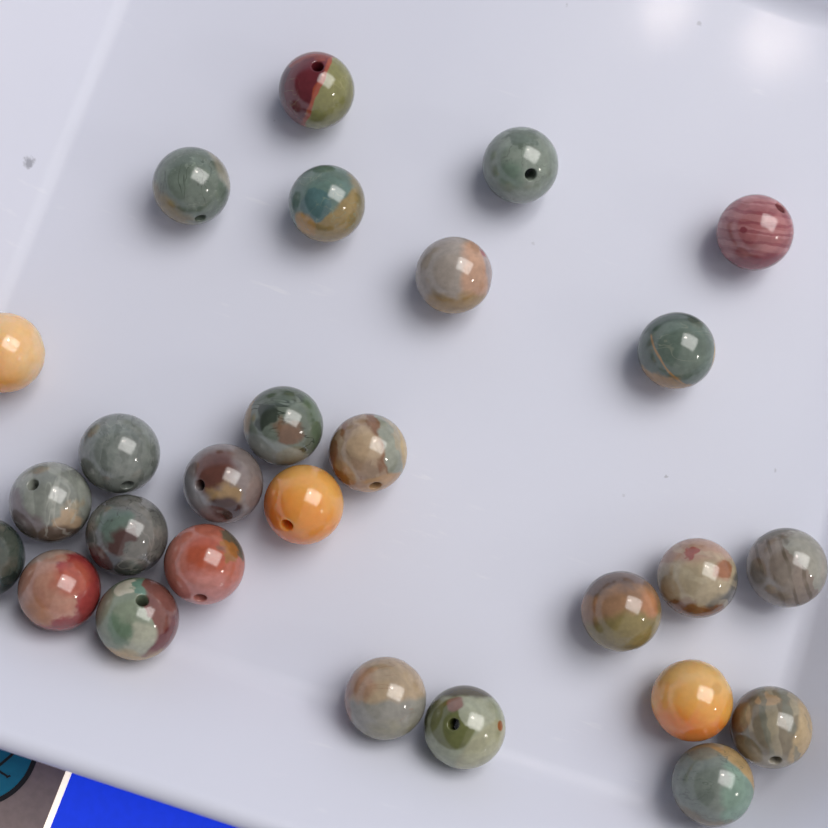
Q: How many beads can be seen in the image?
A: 27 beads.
